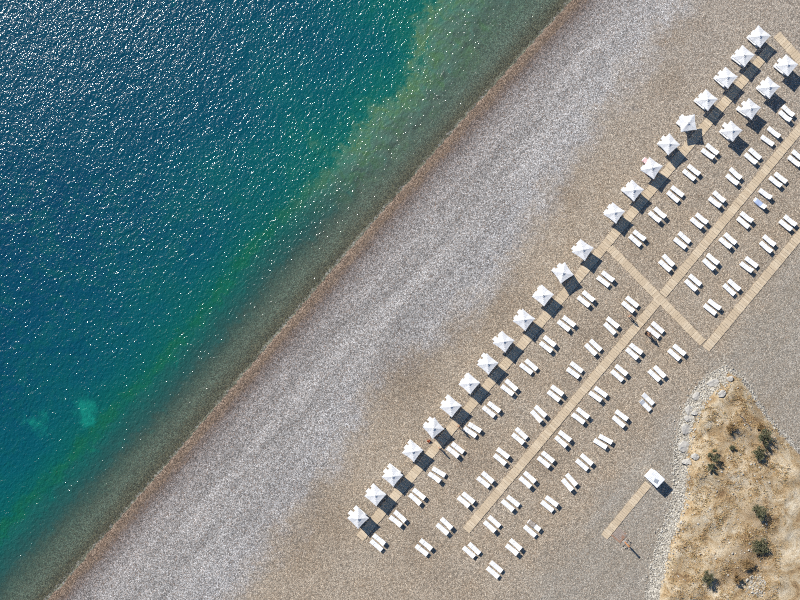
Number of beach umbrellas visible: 26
